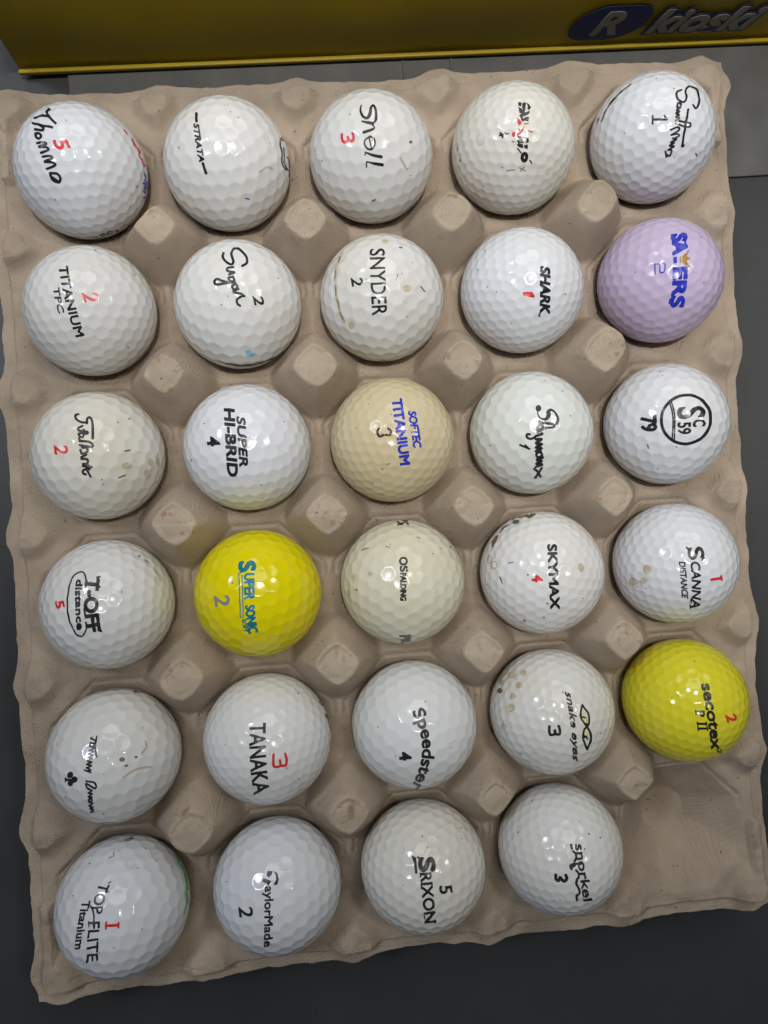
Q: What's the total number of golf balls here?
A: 29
